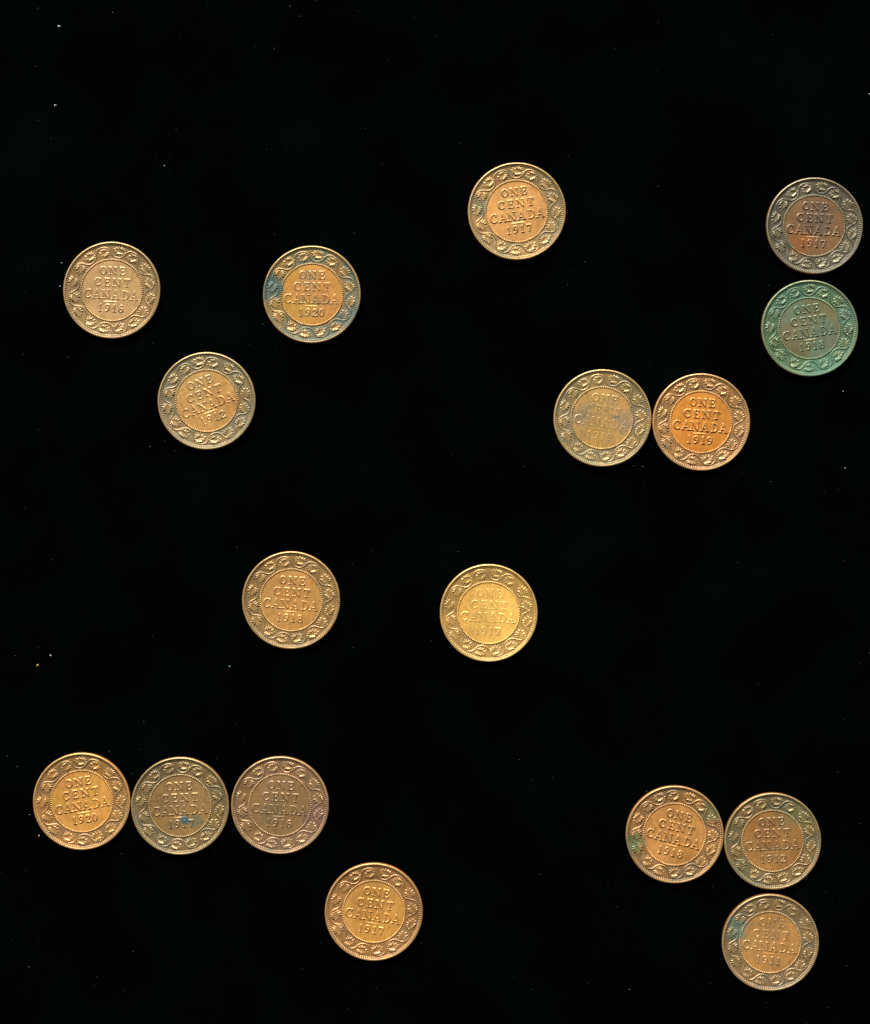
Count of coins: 17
